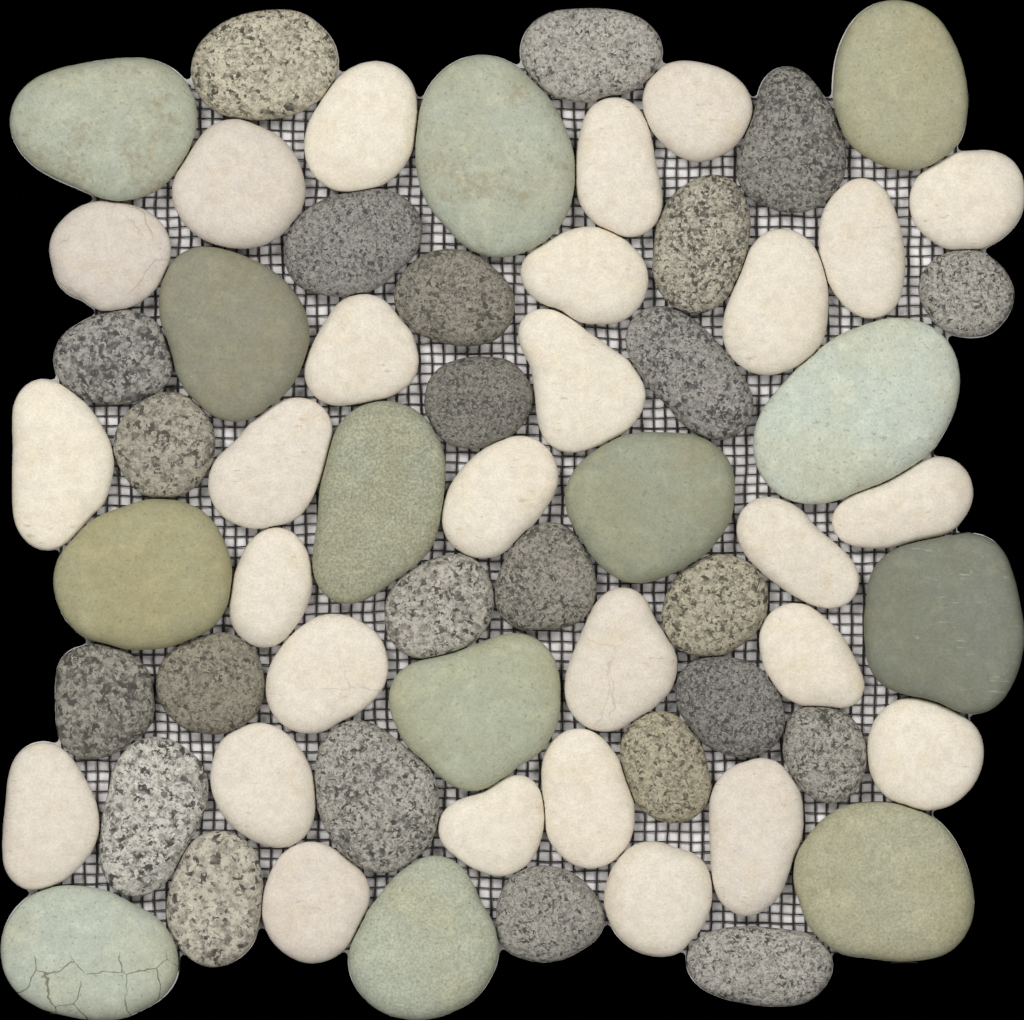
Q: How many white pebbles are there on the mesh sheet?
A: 28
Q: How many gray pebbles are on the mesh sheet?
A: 24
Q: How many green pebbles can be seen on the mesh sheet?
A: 13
